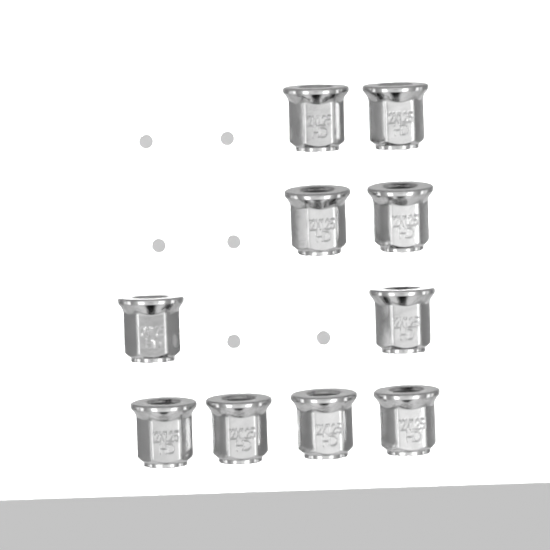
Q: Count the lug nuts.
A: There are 10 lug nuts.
